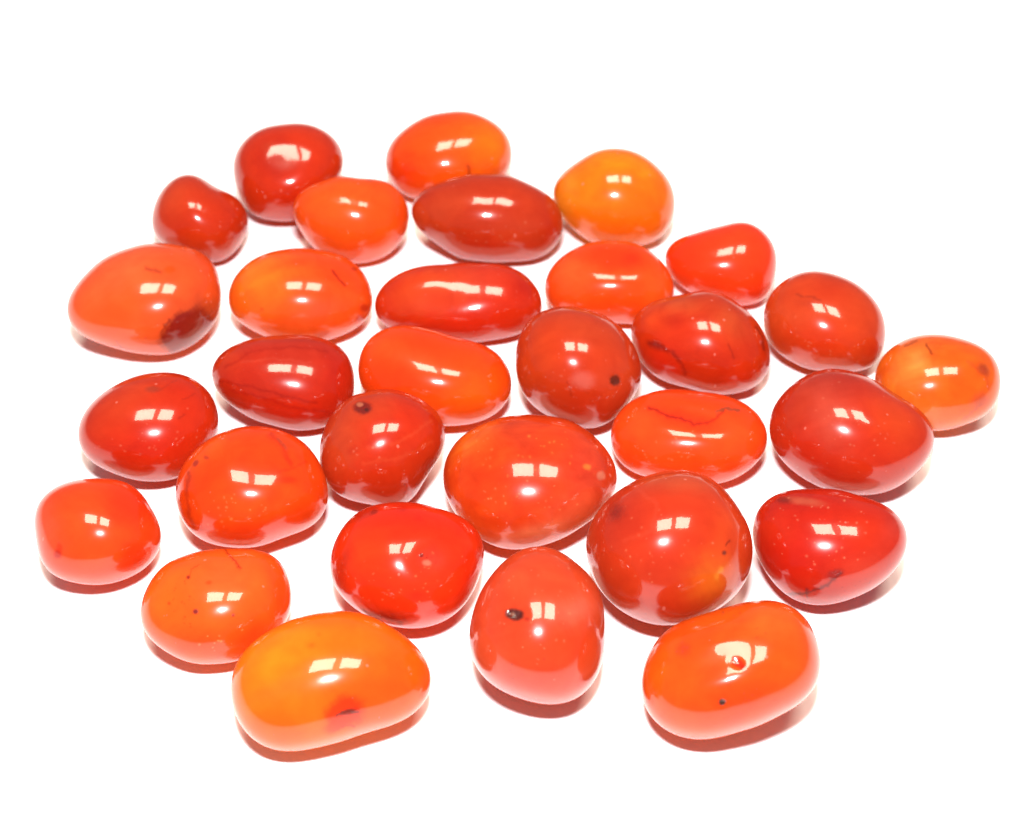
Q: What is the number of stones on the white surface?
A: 31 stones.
